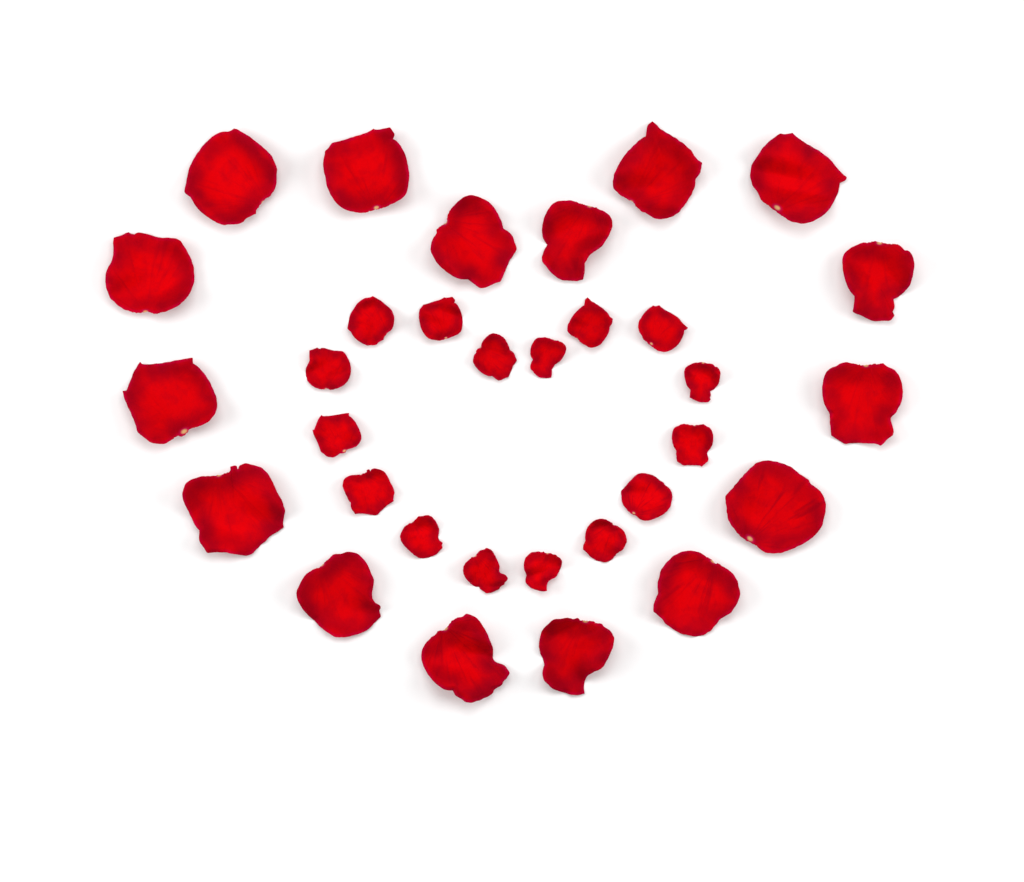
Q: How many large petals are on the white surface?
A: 16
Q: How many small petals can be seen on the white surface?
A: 16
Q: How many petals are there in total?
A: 32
